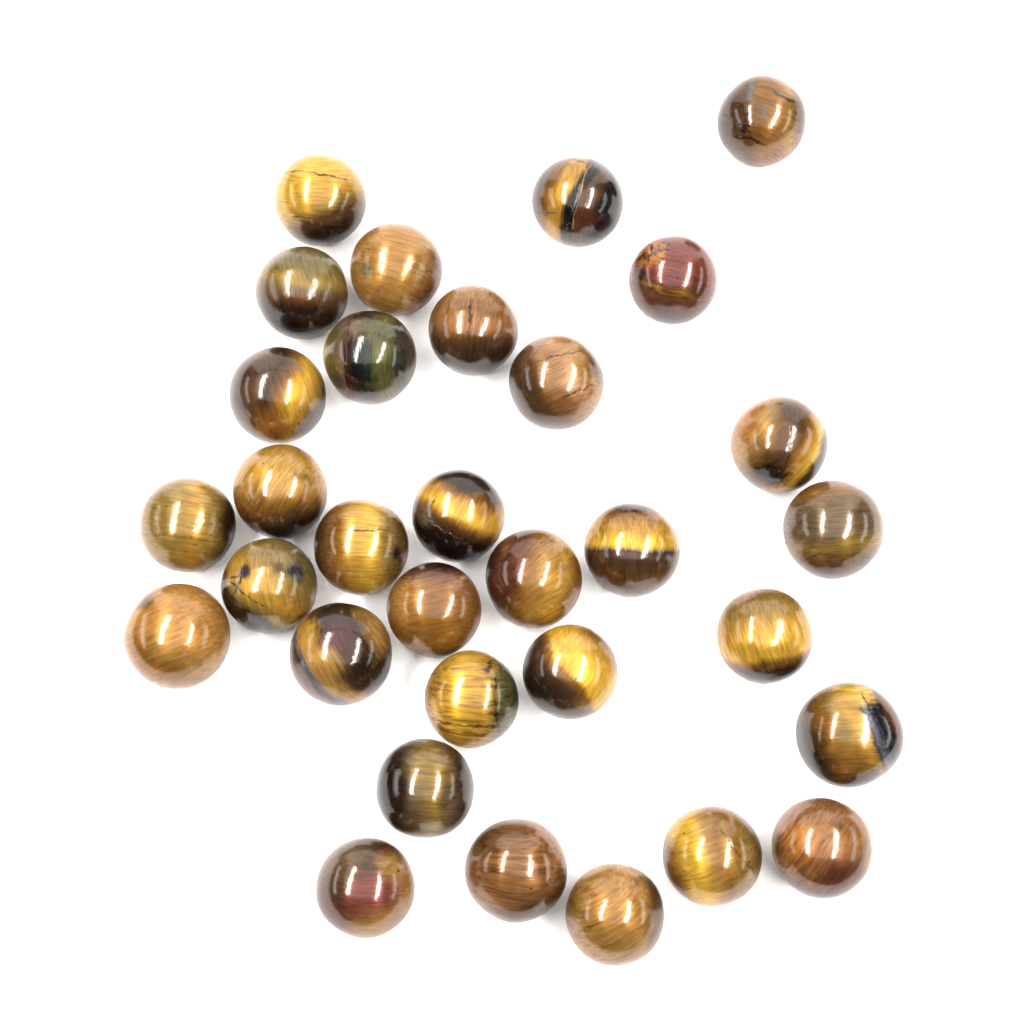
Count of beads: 32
